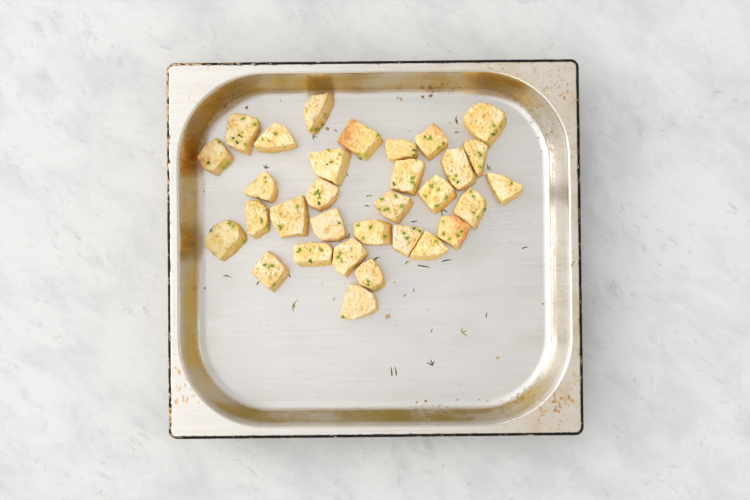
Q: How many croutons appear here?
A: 31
